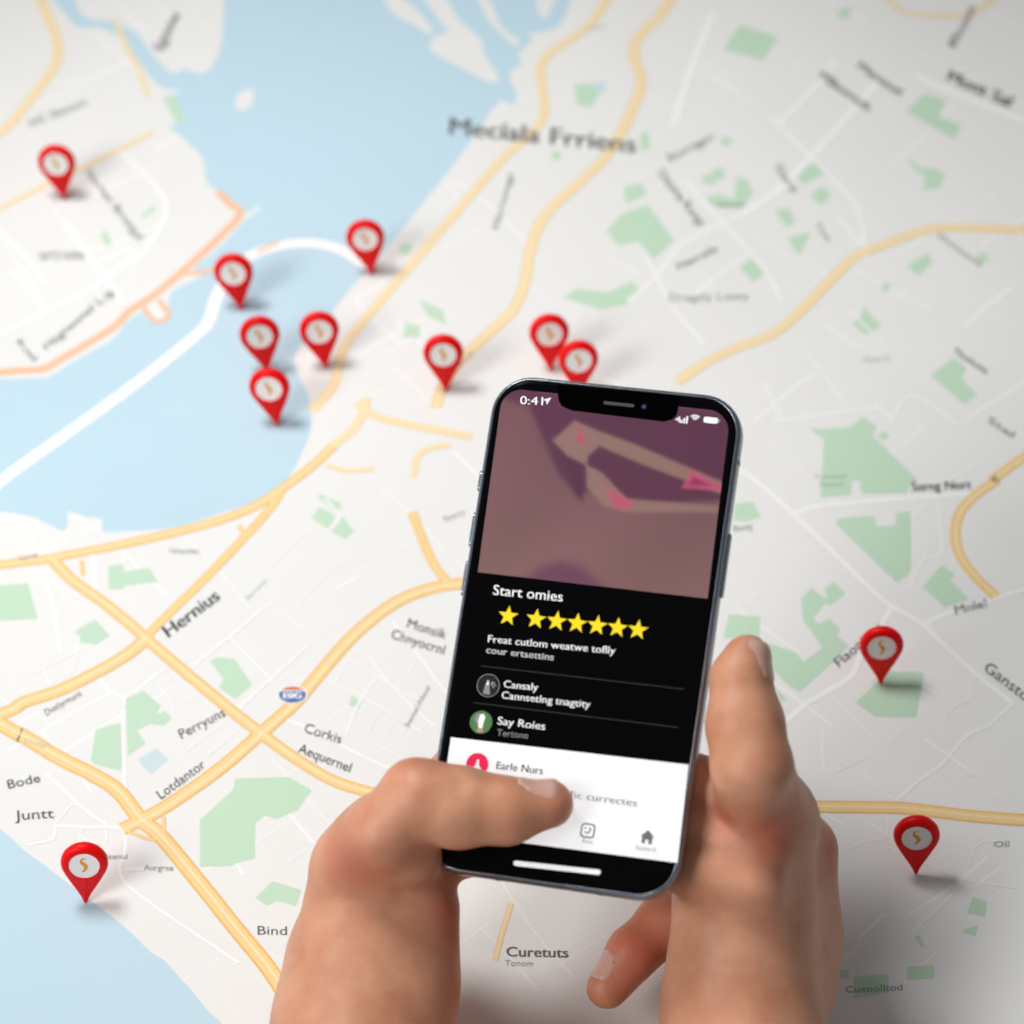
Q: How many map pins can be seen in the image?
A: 12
